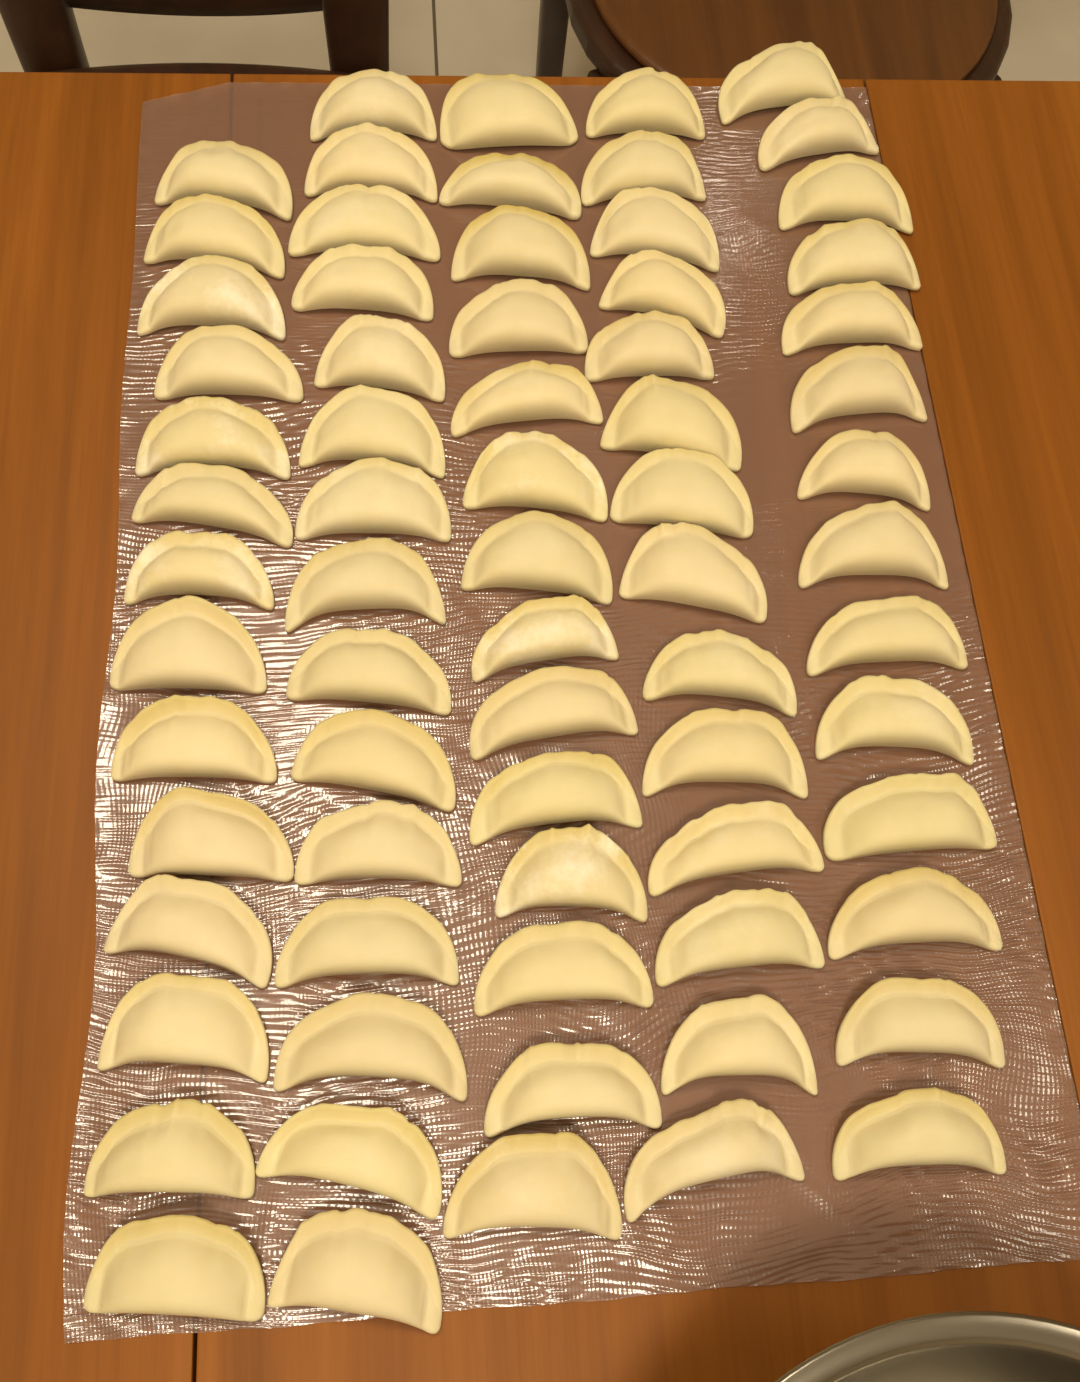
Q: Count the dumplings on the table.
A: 71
